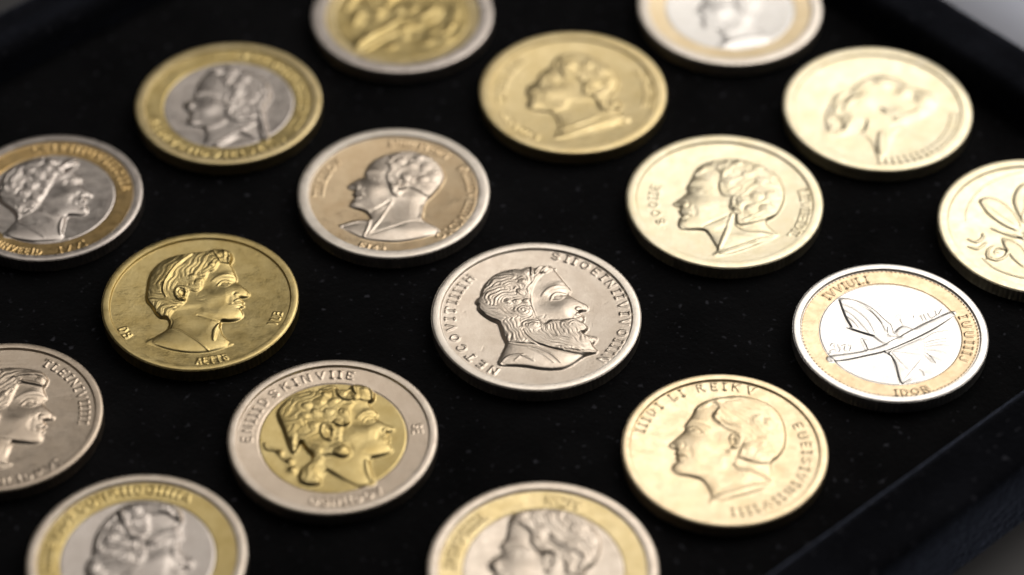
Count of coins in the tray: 17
